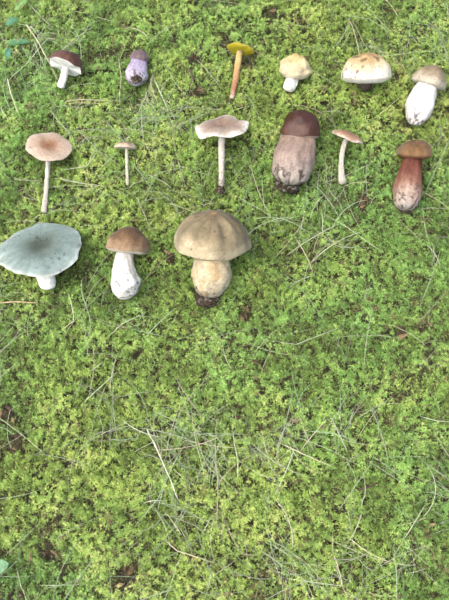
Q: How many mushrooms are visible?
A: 15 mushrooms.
